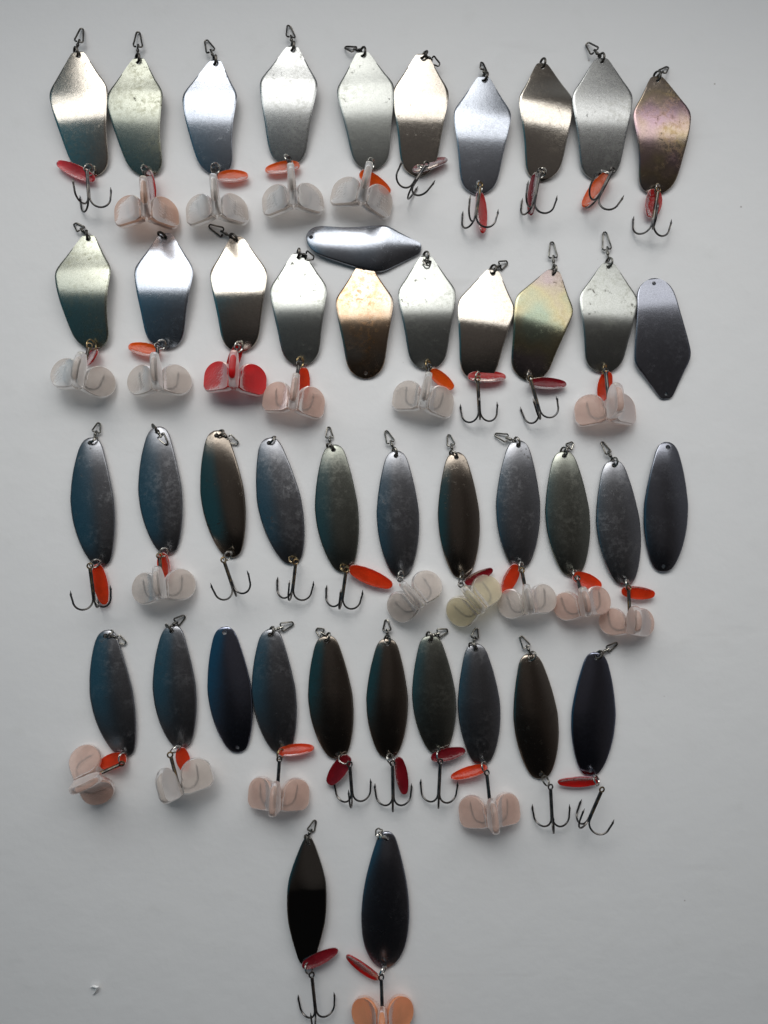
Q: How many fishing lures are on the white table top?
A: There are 44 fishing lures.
